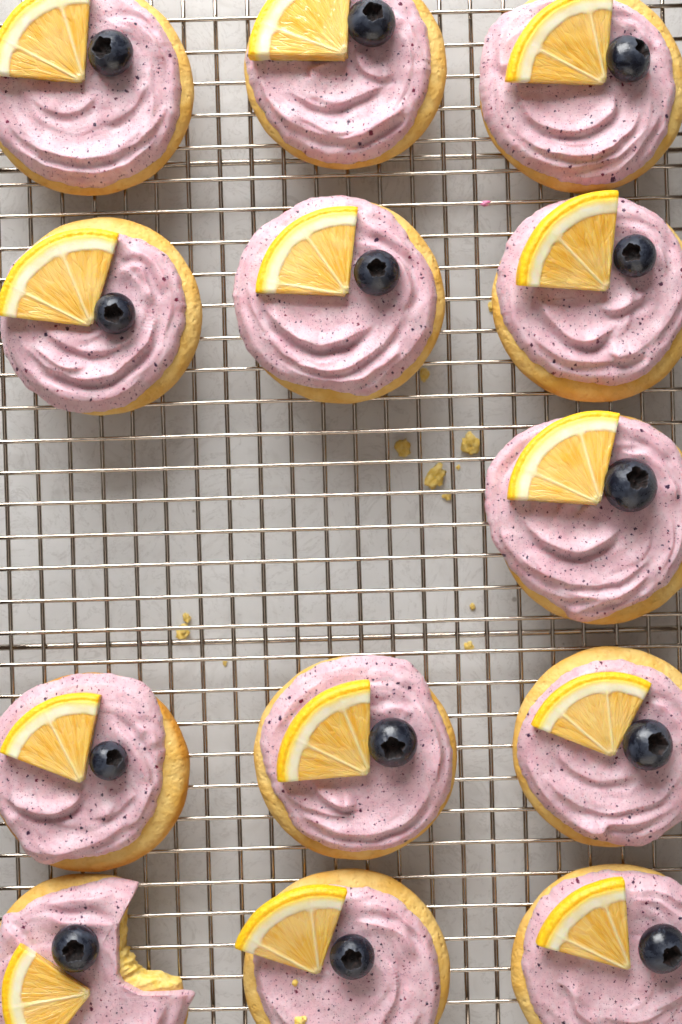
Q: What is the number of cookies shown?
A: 13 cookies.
